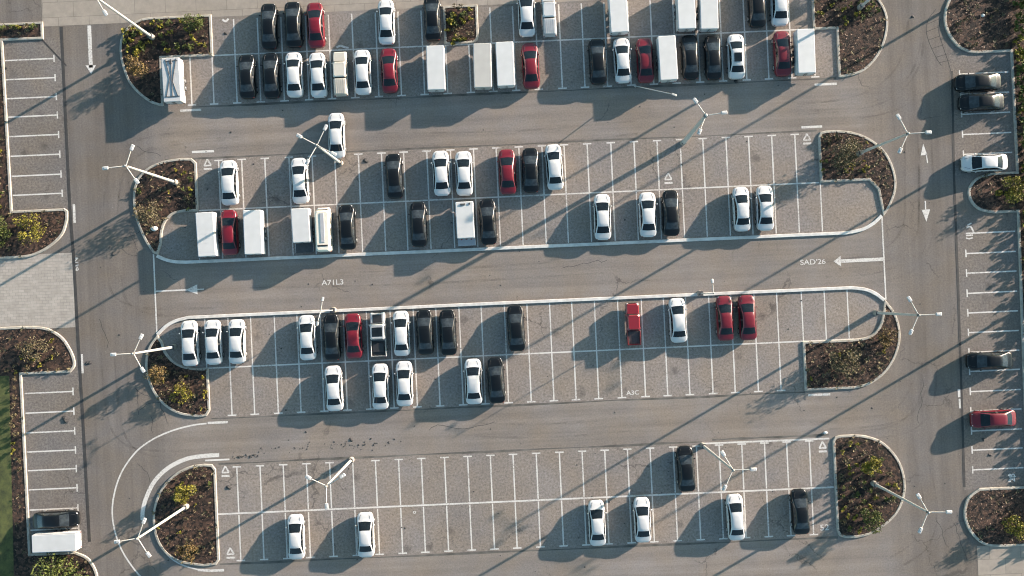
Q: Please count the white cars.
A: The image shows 34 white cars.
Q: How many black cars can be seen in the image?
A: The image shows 26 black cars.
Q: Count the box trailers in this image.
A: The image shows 14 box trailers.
